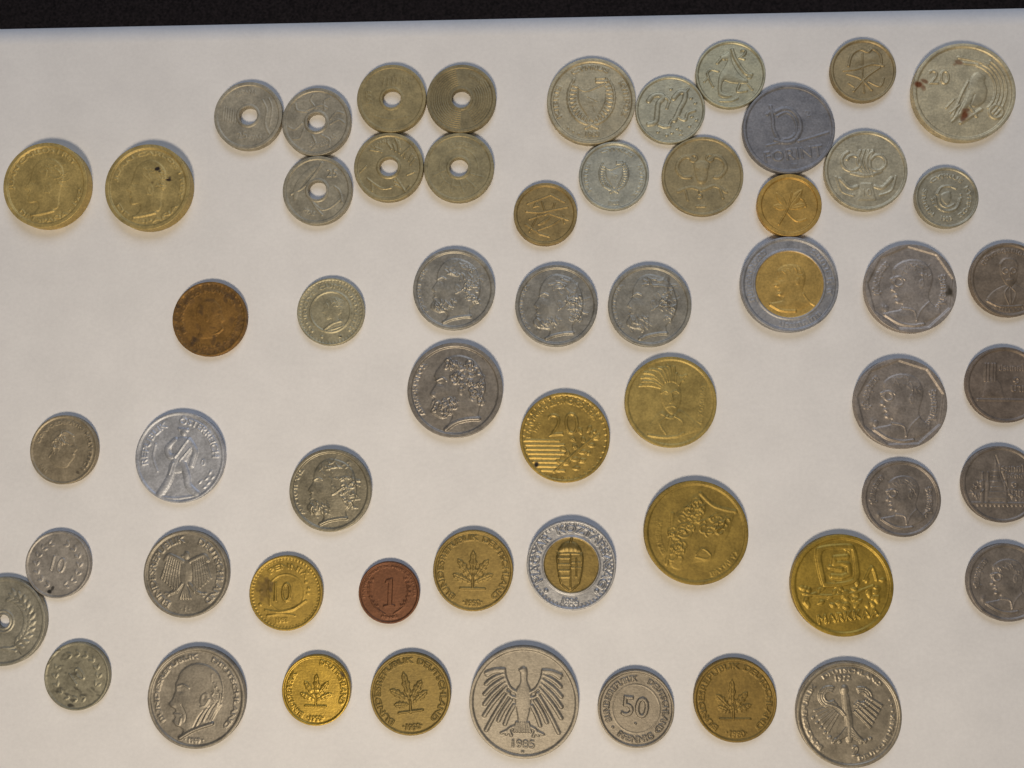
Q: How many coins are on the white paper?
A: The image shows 57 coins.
